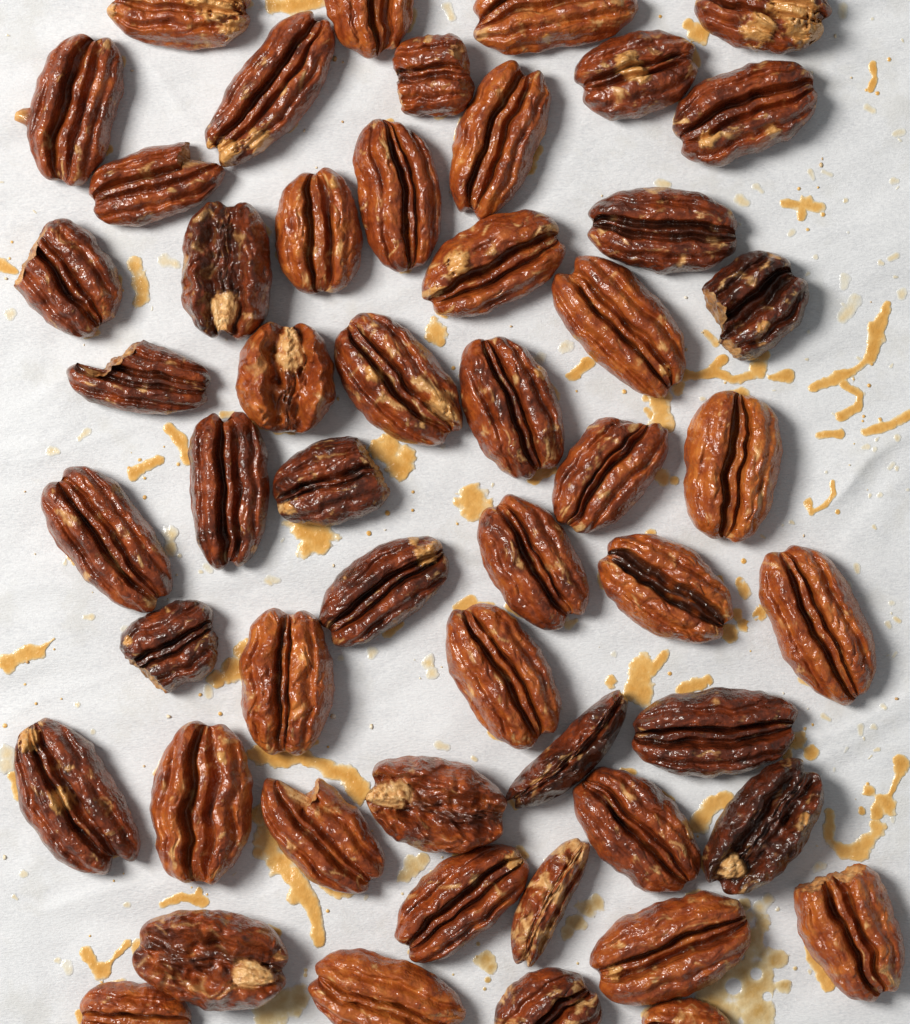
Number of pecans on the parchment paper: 52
